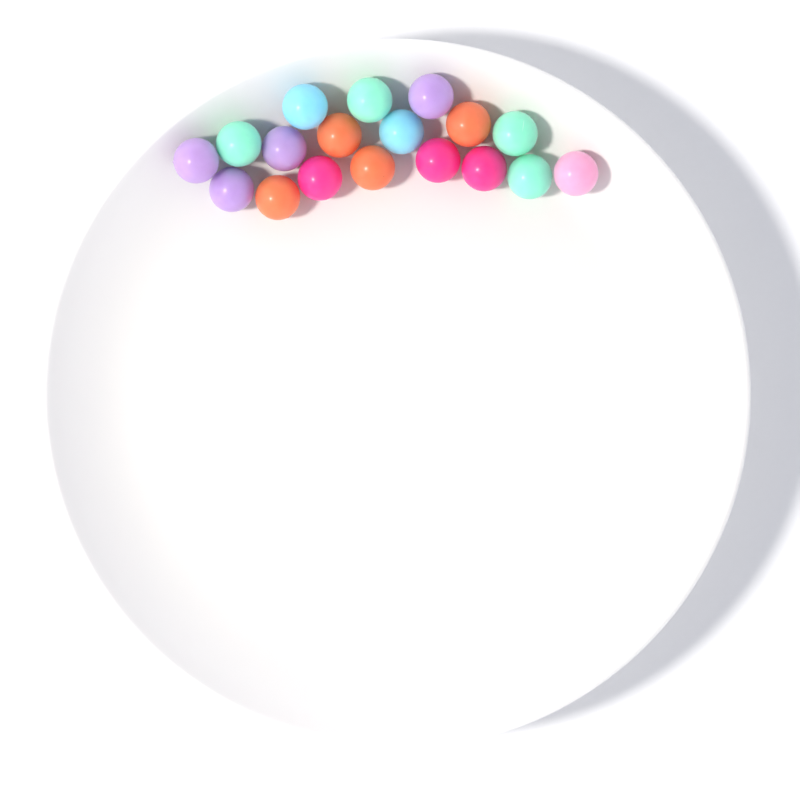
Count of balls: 18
